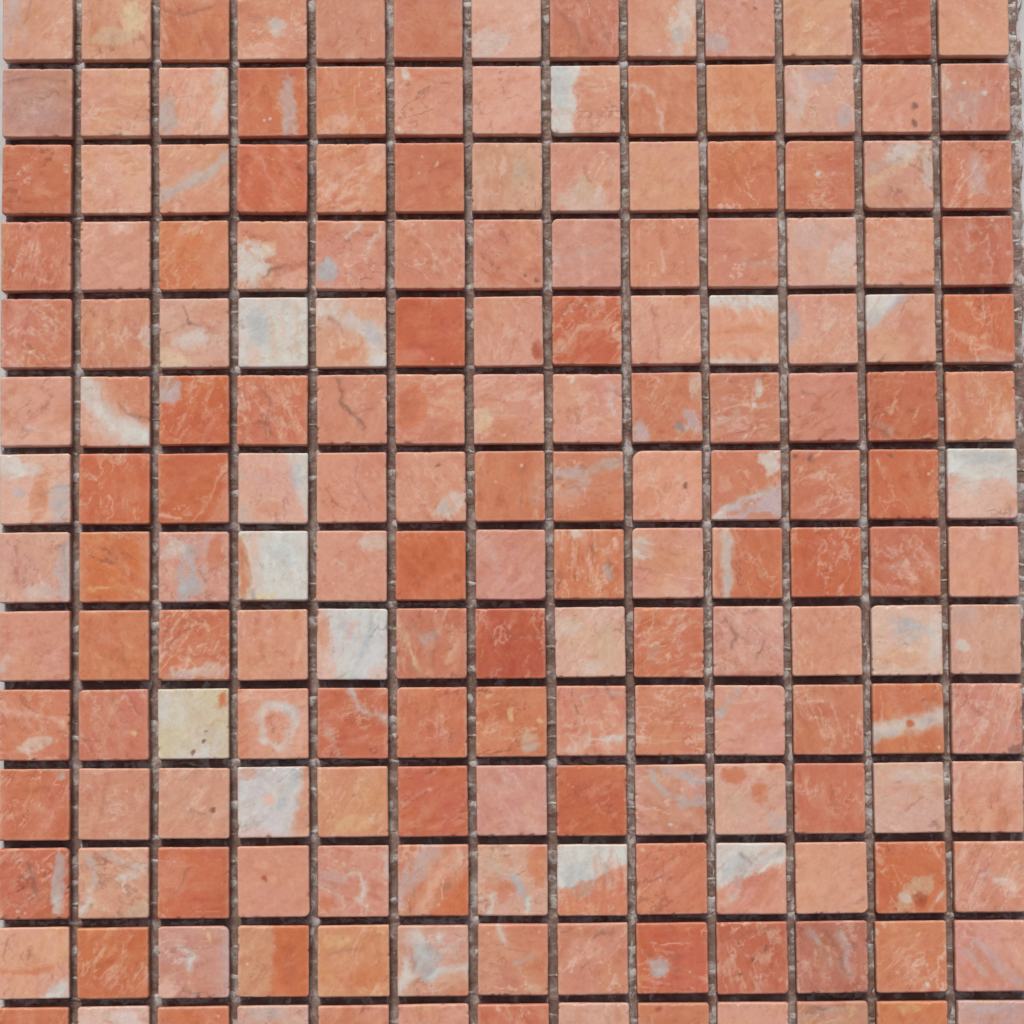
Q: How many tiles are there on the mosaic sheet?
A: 182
